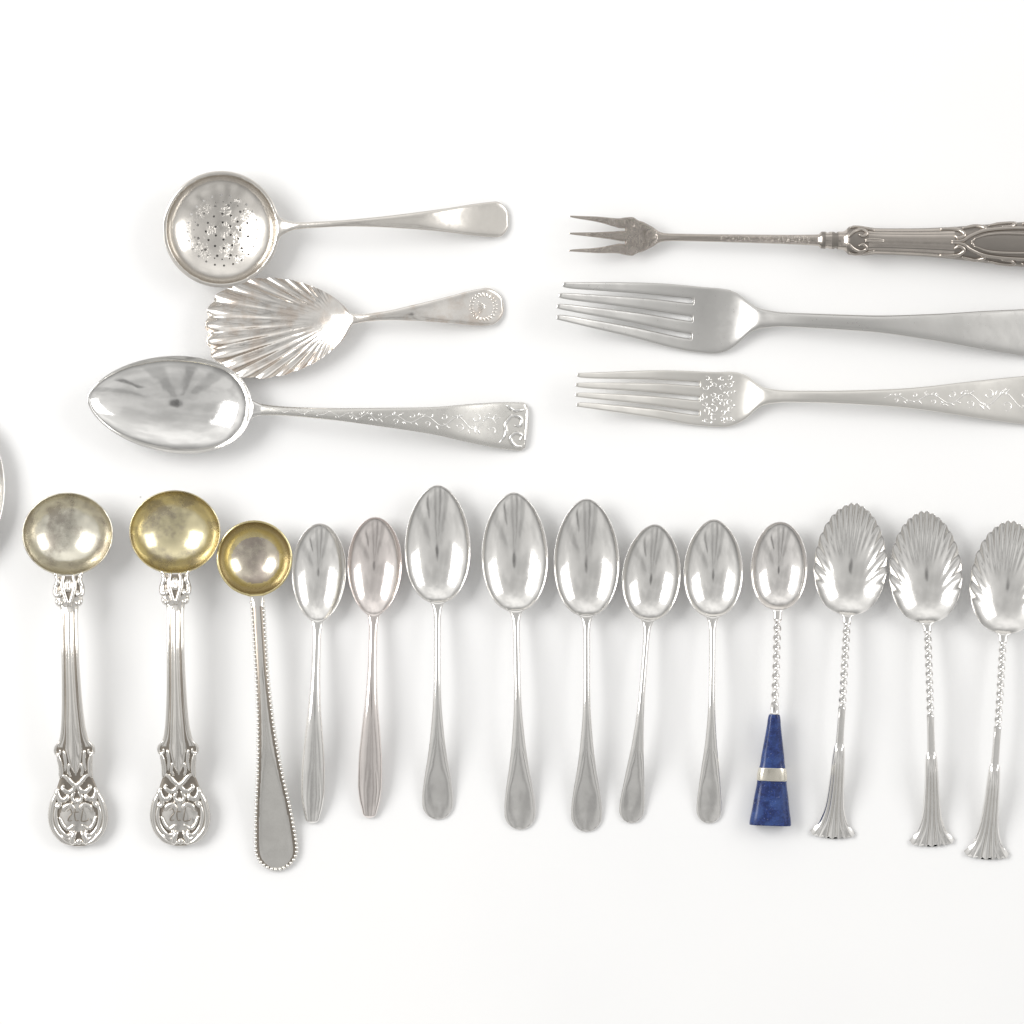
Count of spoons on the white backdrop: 17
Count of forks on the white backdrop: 3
